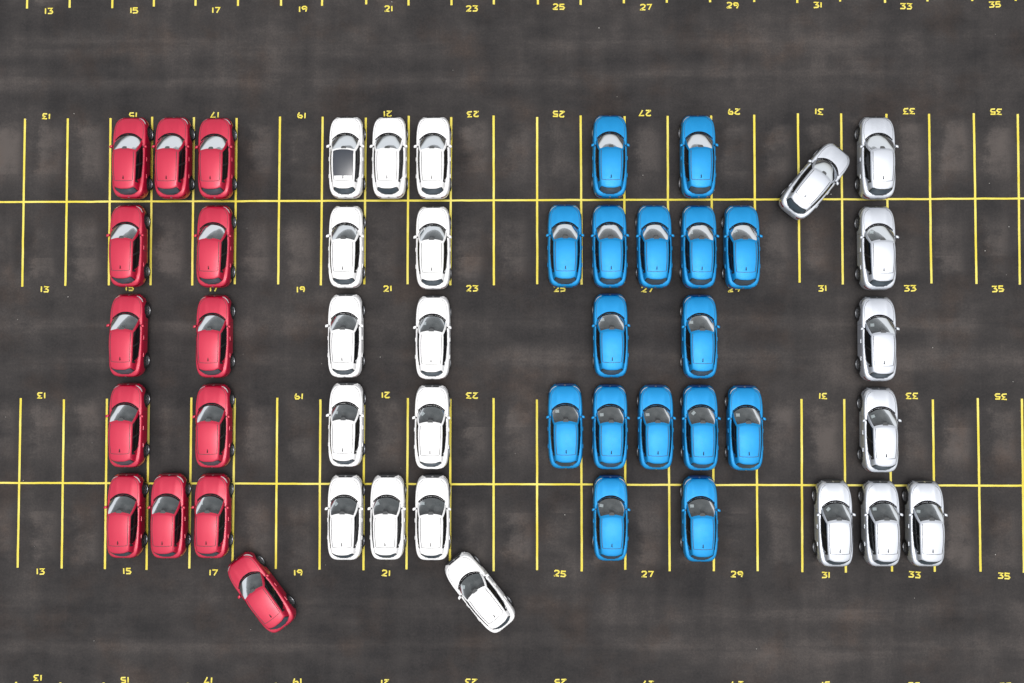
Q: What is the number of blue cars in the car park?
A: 16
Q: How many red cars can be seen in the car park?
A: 13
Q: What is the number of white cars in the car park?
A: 13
